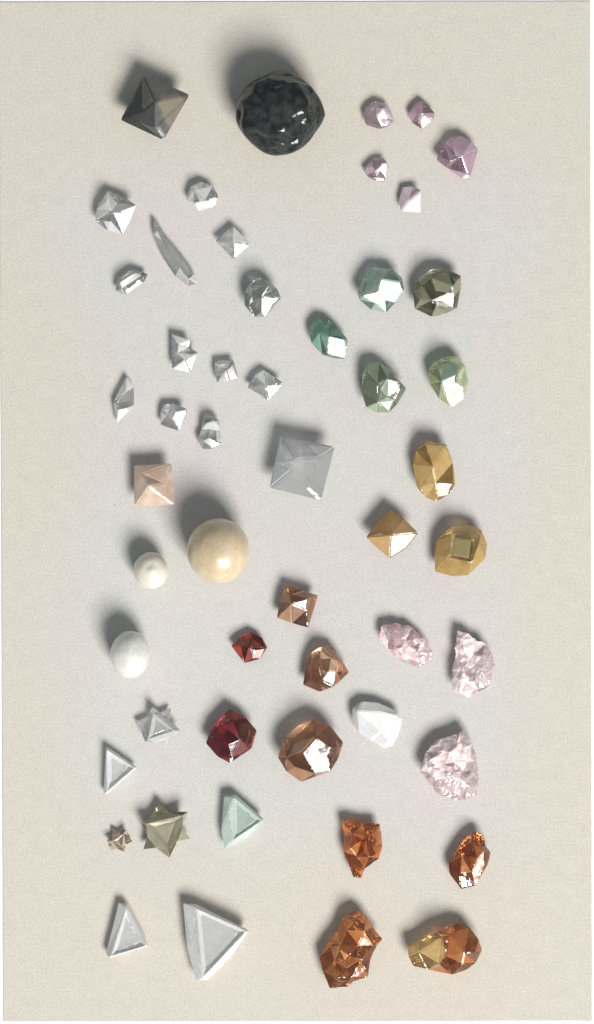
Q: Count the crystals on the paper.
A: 49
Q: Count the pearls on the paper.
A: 3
